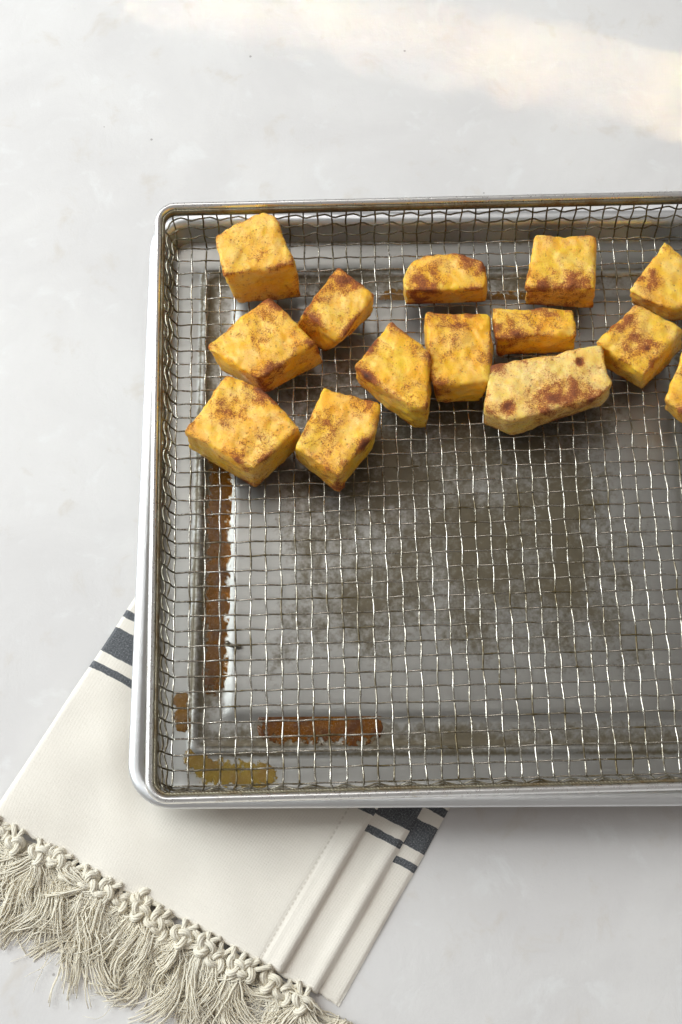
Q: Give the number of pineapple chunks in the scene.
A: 14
